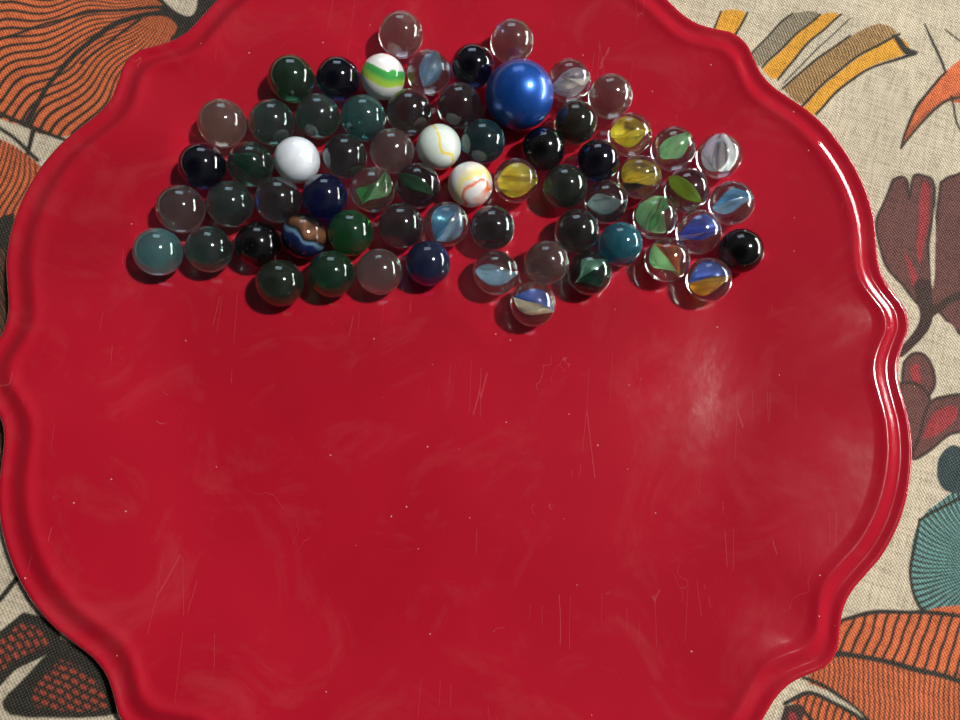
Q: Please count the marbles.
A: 65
